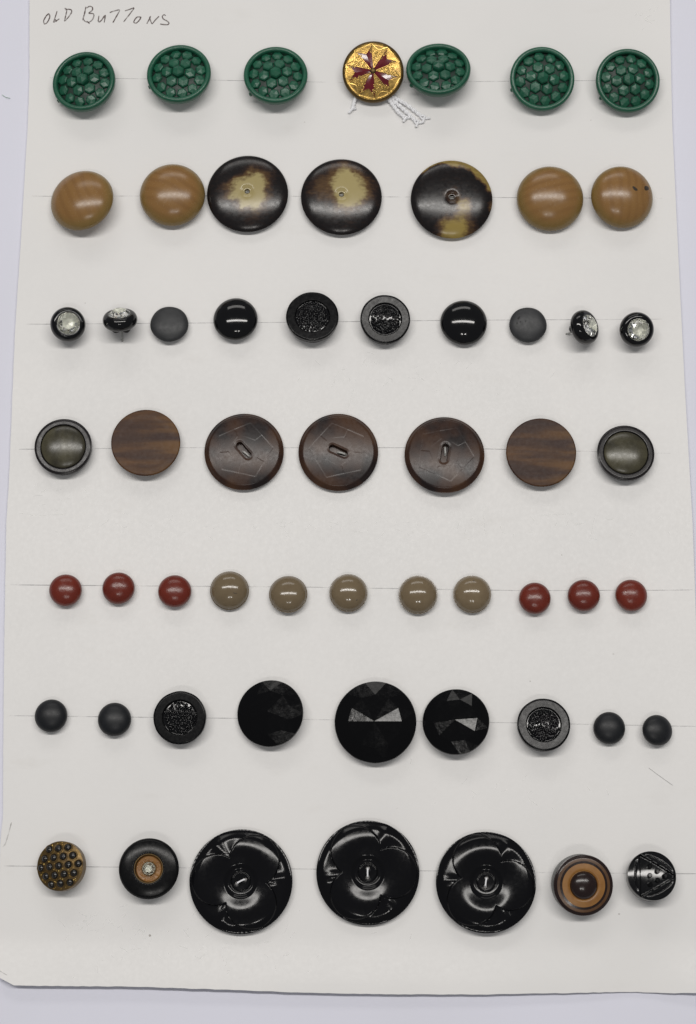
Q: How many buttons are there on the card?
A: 58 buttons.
